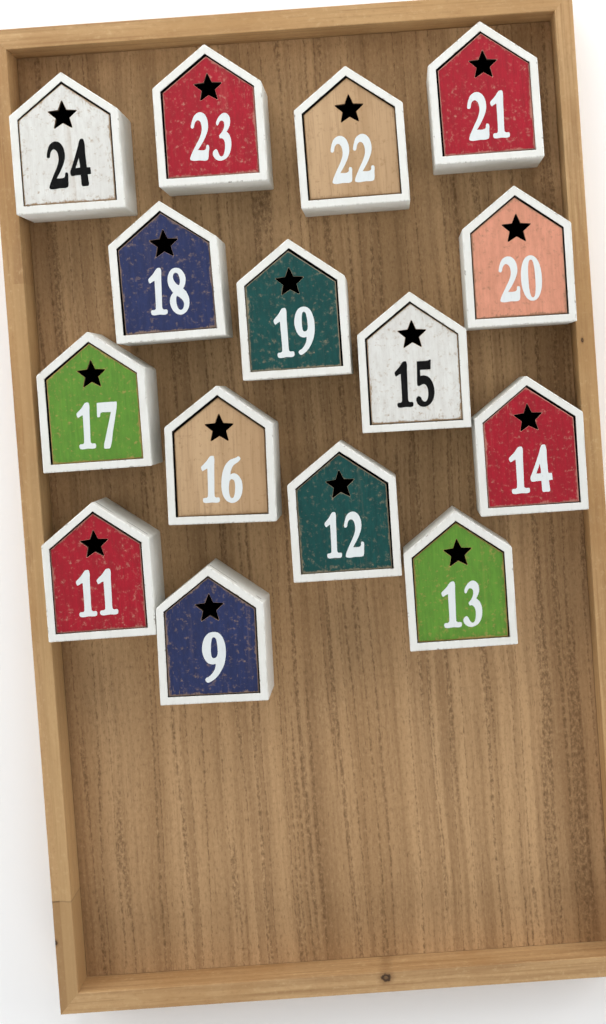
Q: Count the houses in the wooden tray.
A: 15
